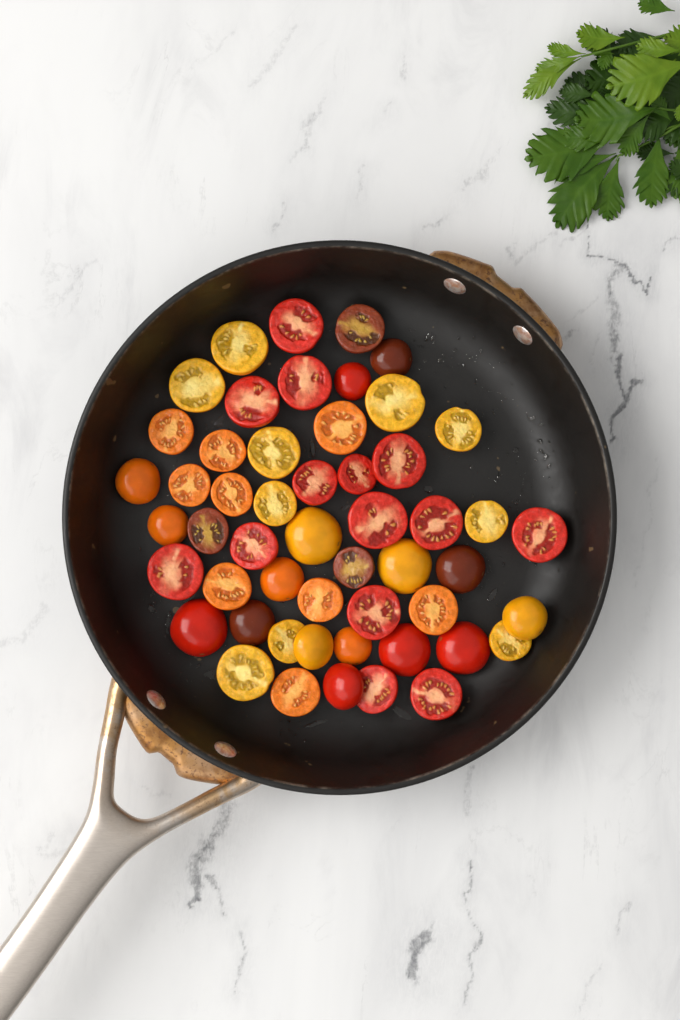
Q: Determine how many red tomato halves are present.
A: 19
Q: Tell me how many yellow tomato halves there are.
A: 14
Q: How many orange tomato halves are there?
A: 13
